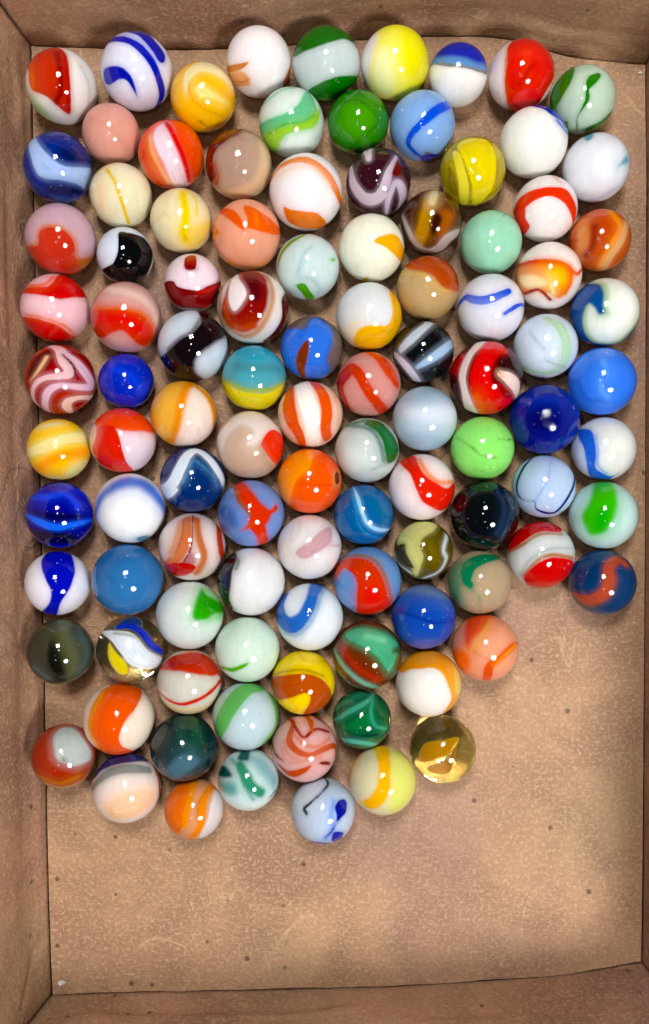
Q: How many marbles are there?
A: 104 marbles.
